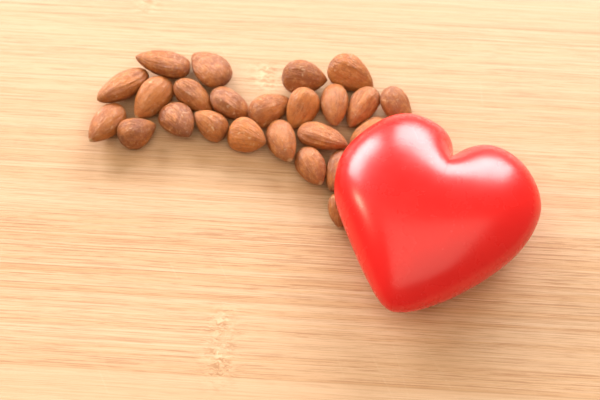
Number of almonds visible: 24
